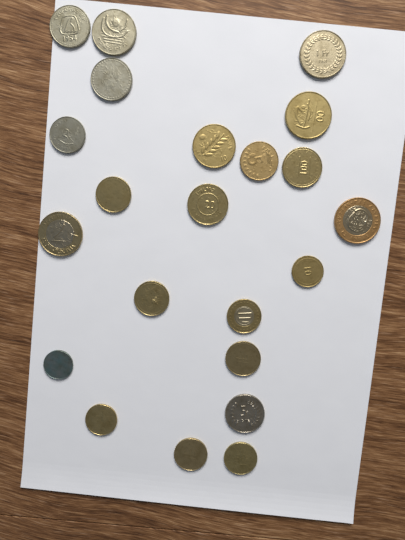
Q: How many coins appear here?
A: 22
